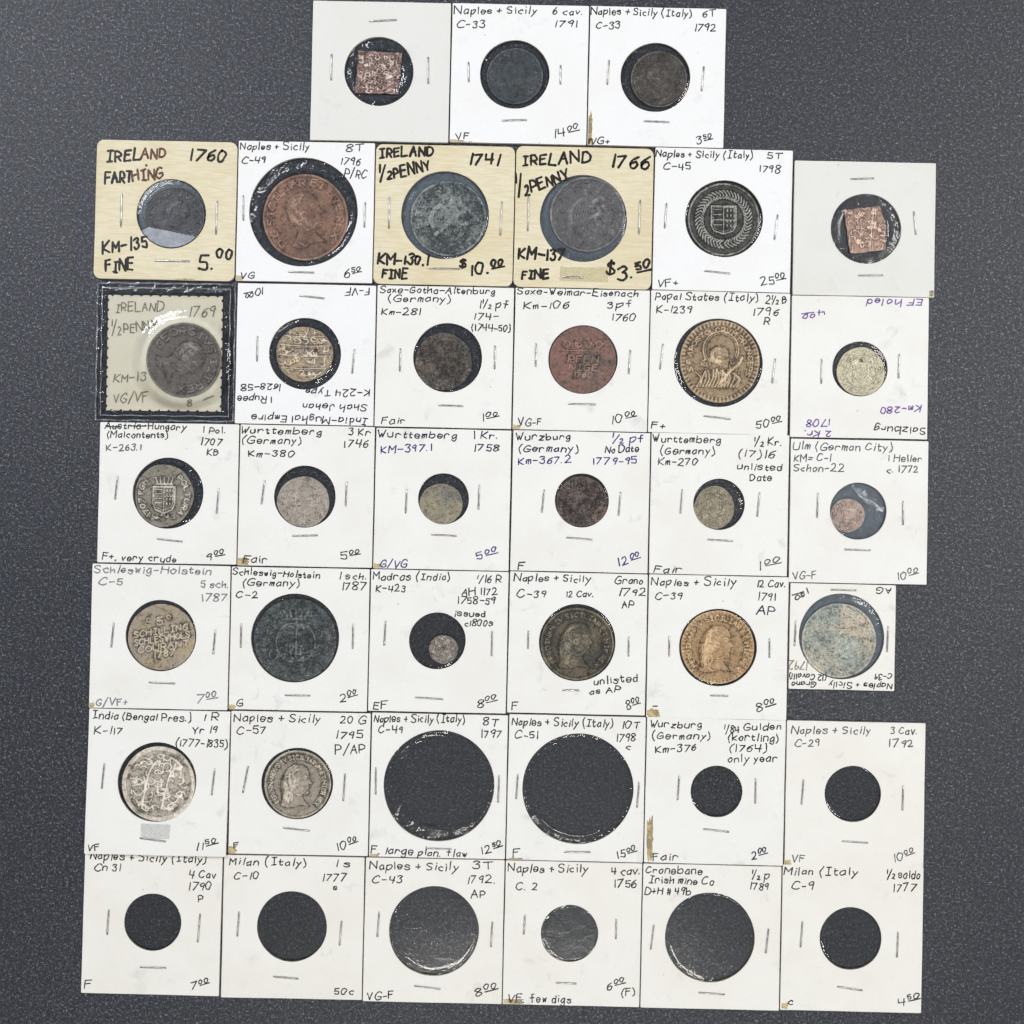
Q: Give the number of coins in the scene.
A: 29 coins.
